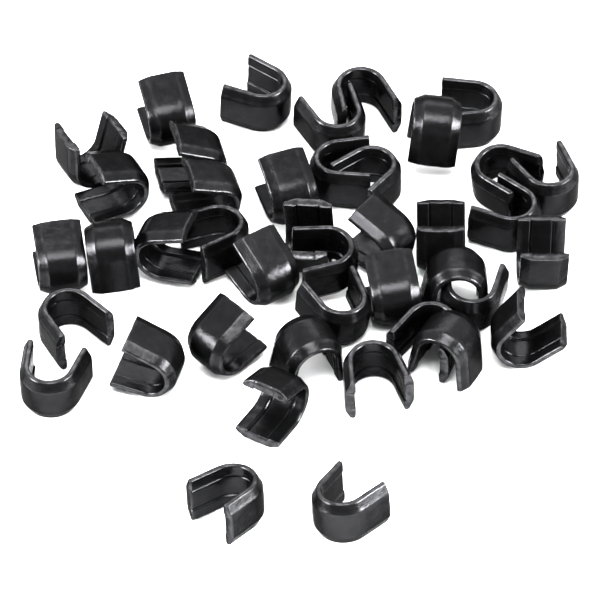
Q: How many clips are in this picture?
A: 42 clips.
